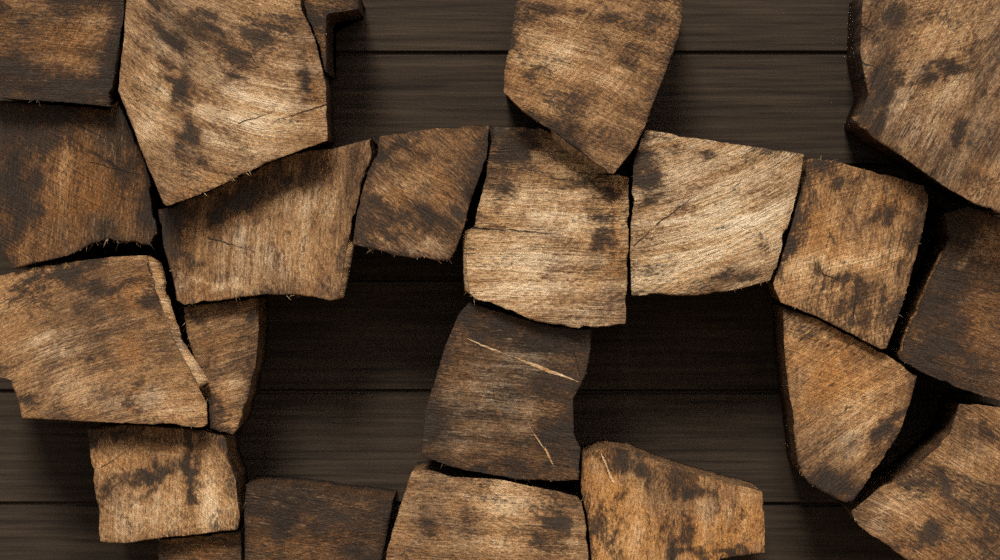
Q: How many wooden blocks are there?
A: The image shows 22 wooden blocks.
